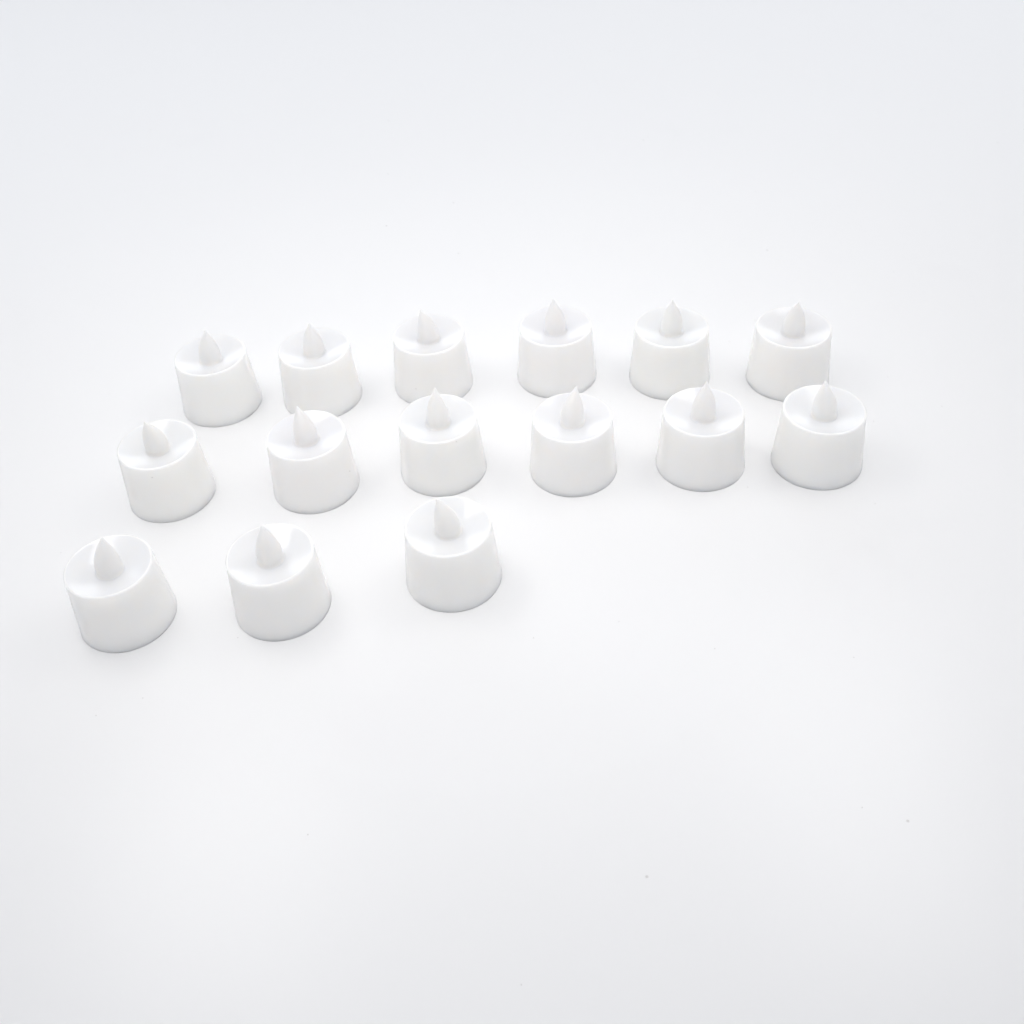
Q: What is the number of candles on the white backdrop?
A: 15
